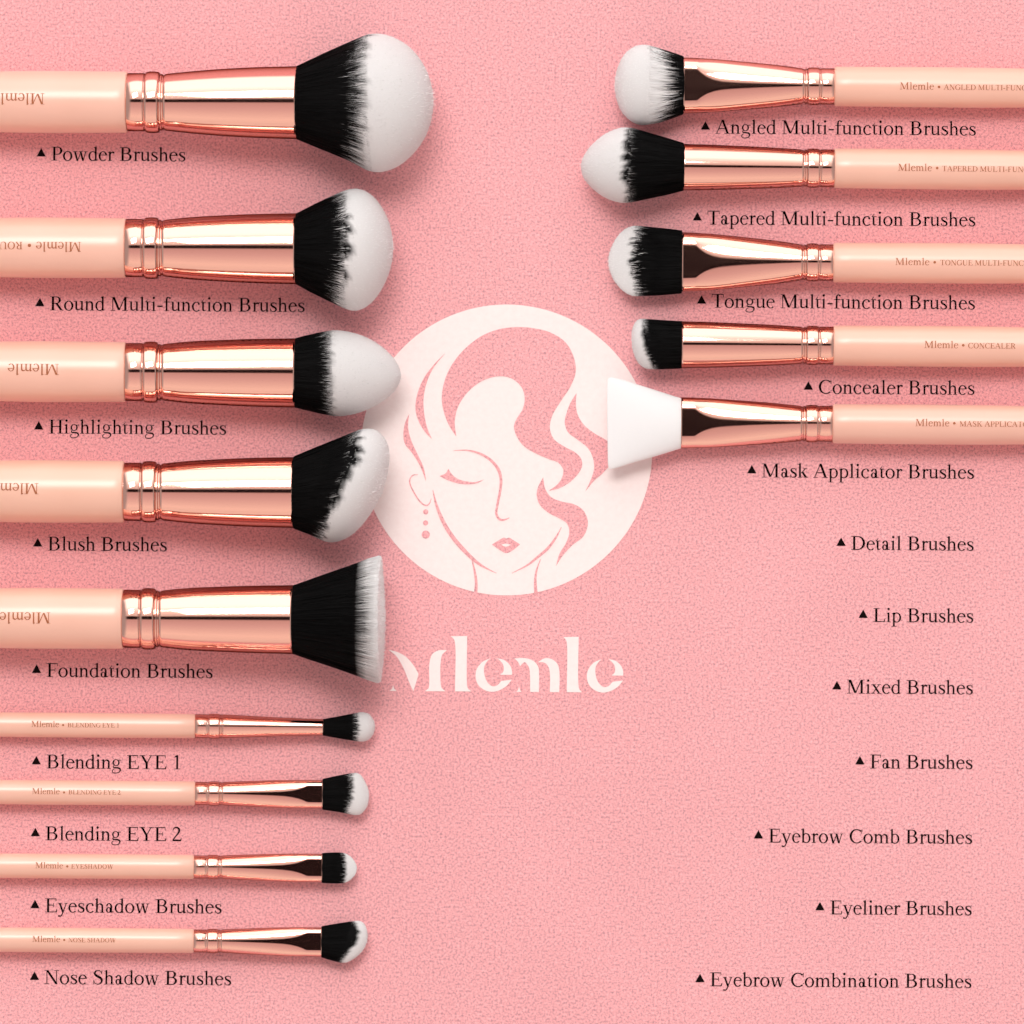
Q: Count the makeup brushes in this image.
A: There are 14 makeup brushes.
